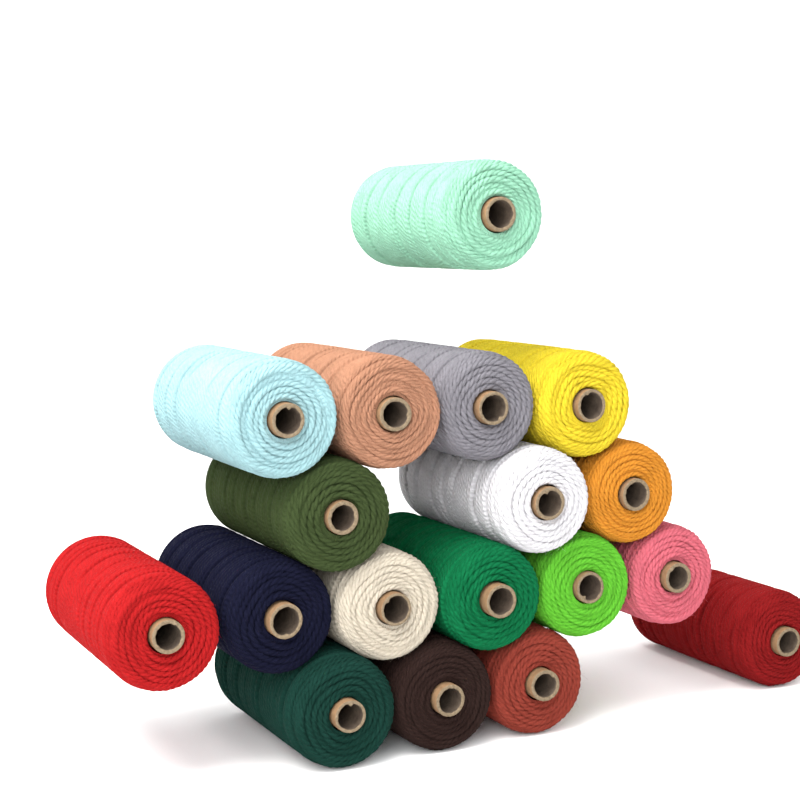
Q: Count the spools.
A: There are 18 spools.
